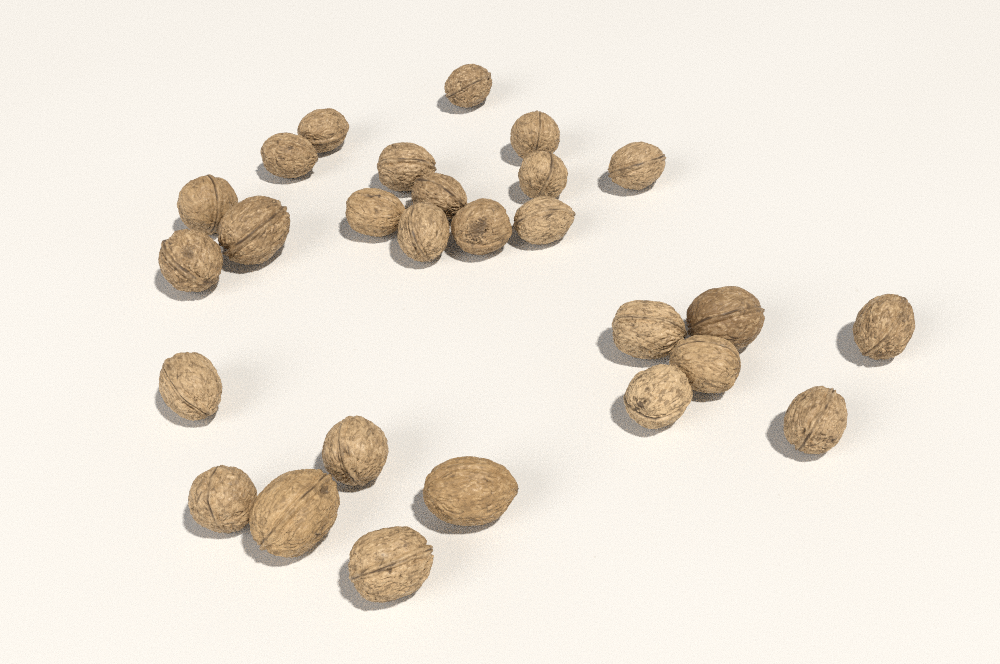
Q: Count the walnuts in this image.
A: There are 27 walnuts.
